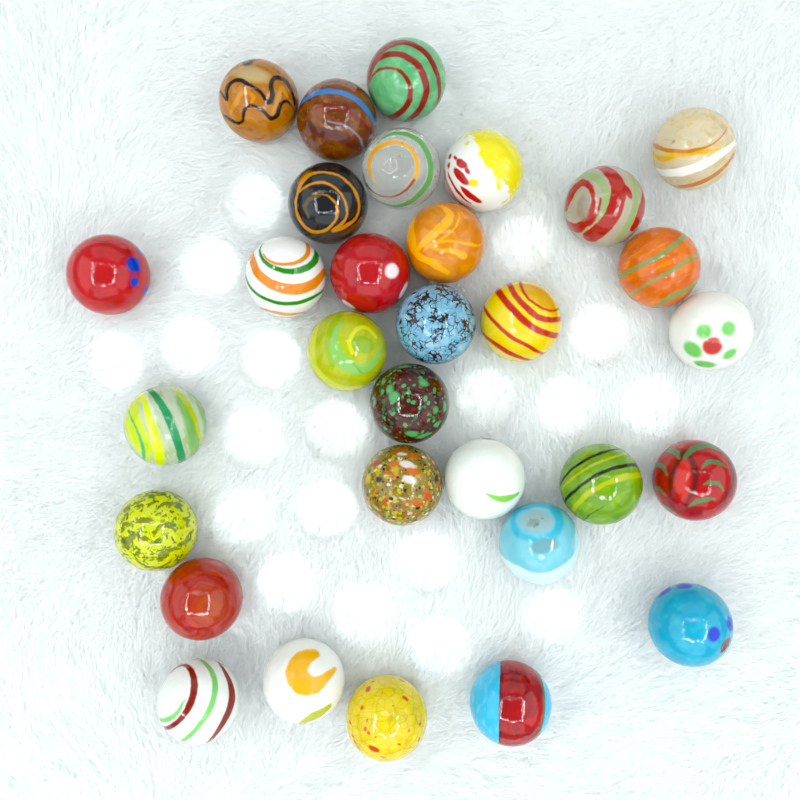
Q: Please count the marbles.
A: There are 31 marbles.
